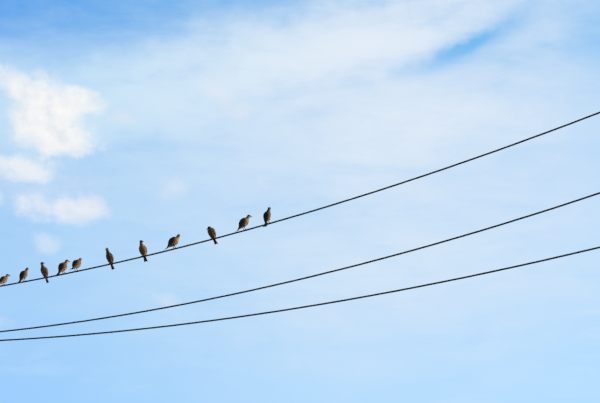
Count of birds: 11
